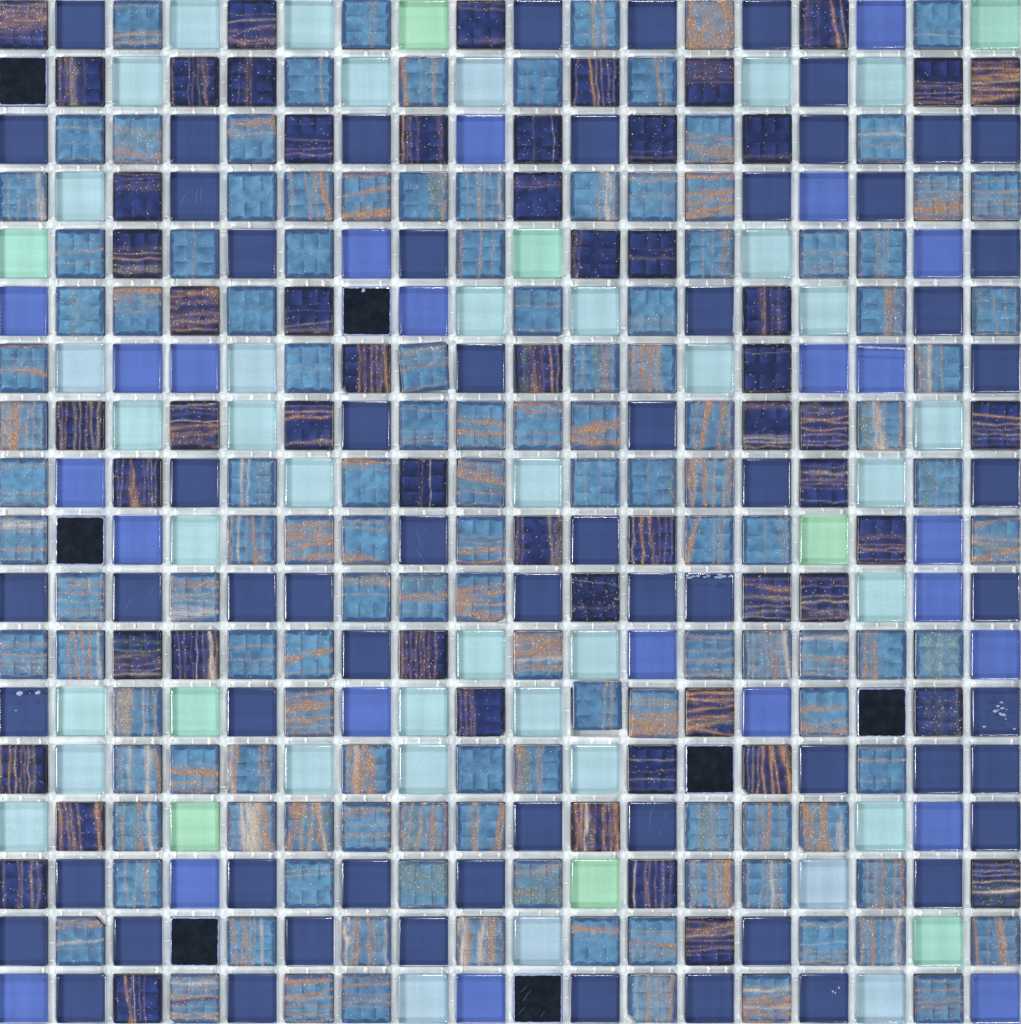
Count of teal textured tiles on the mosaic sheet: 126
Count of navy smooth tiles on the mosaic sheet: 62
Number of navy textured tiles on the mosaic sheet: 58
